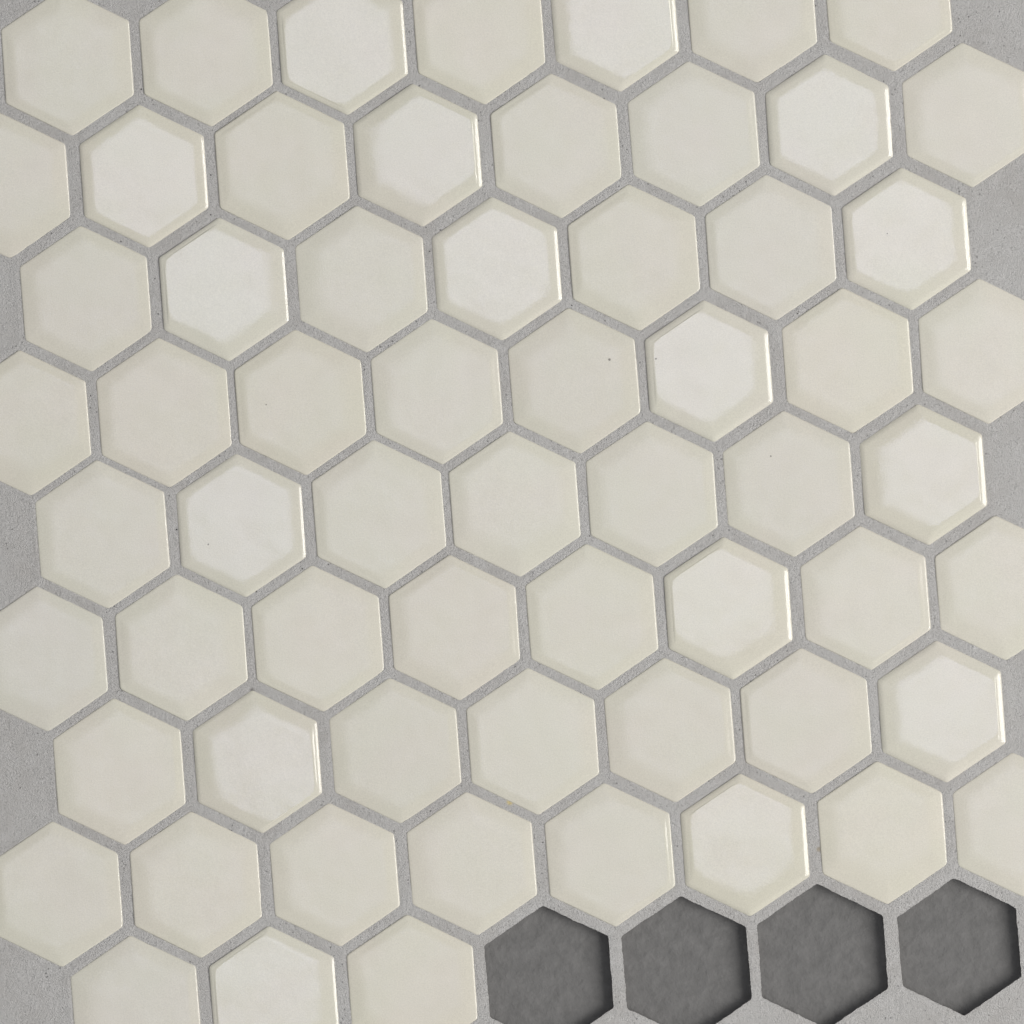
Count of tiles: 63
